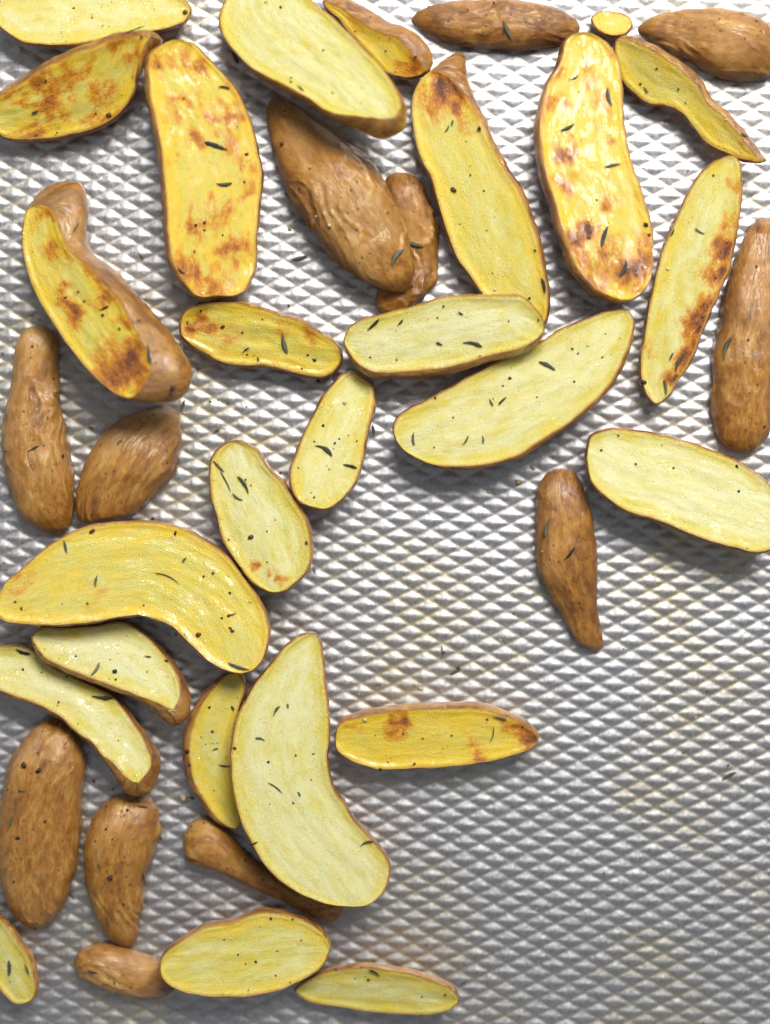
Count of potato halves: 38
